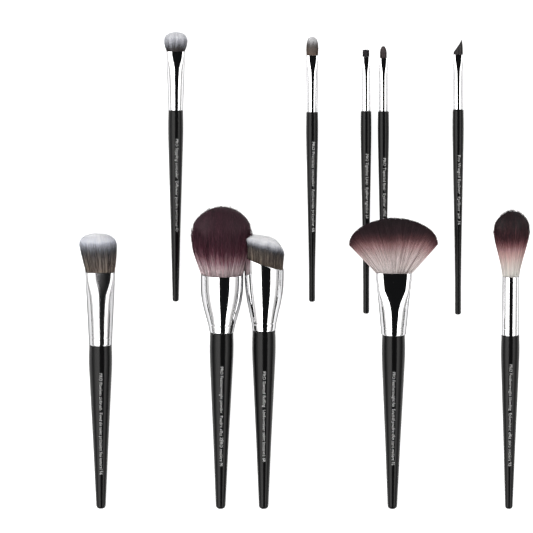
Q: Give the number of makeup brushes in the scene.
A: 10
